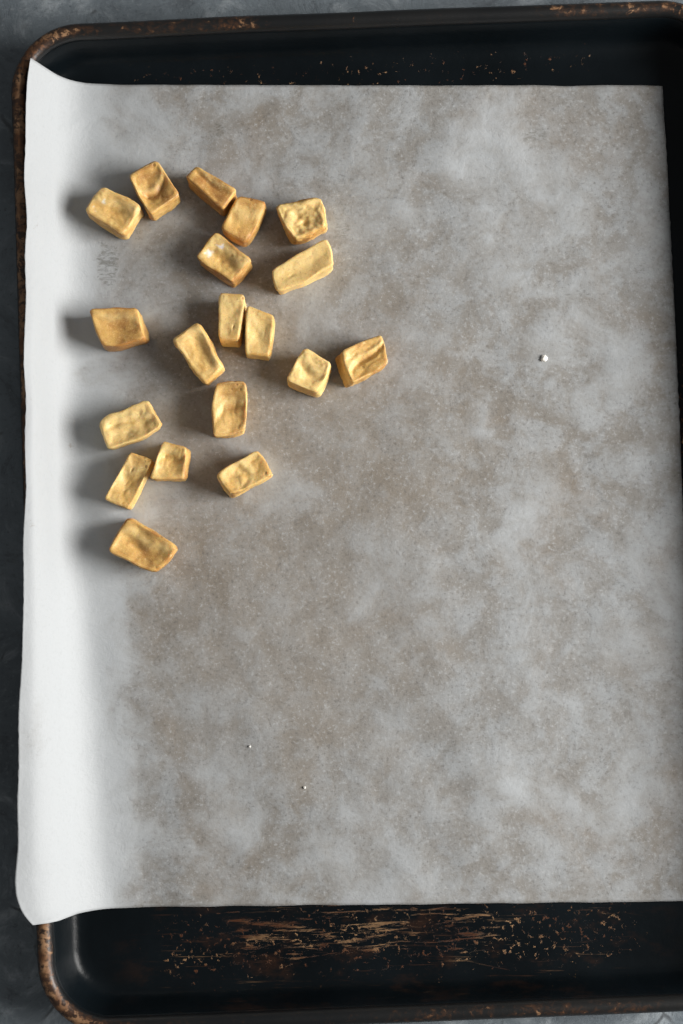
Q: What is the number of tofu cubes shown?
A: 19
